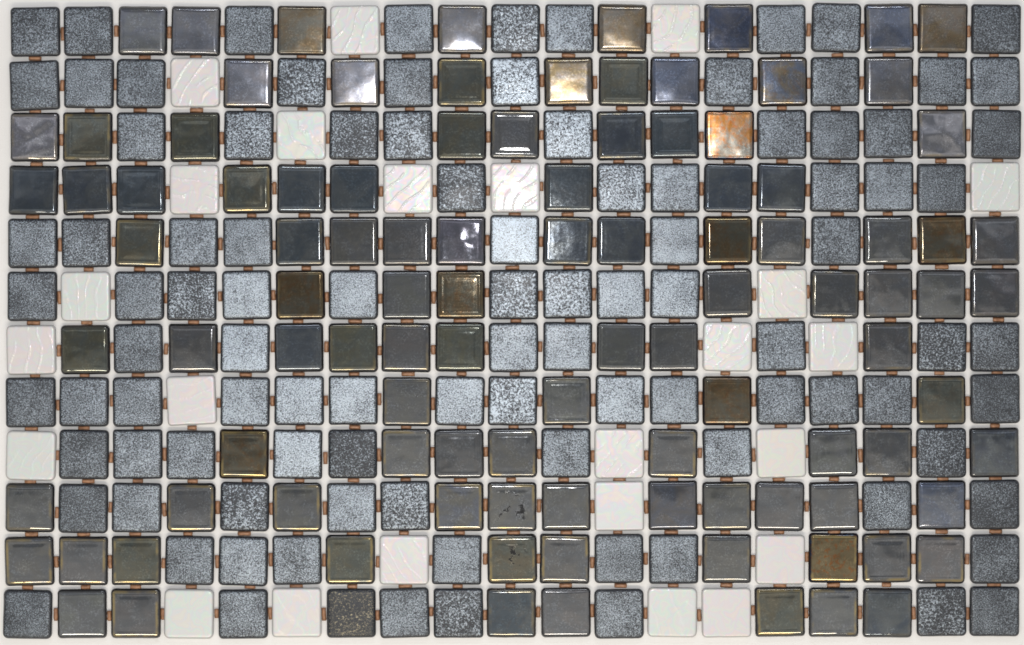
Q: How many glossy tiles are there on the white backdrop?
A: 103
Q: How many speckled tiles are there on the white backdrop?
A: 101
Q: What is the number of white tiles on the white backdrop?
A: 24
